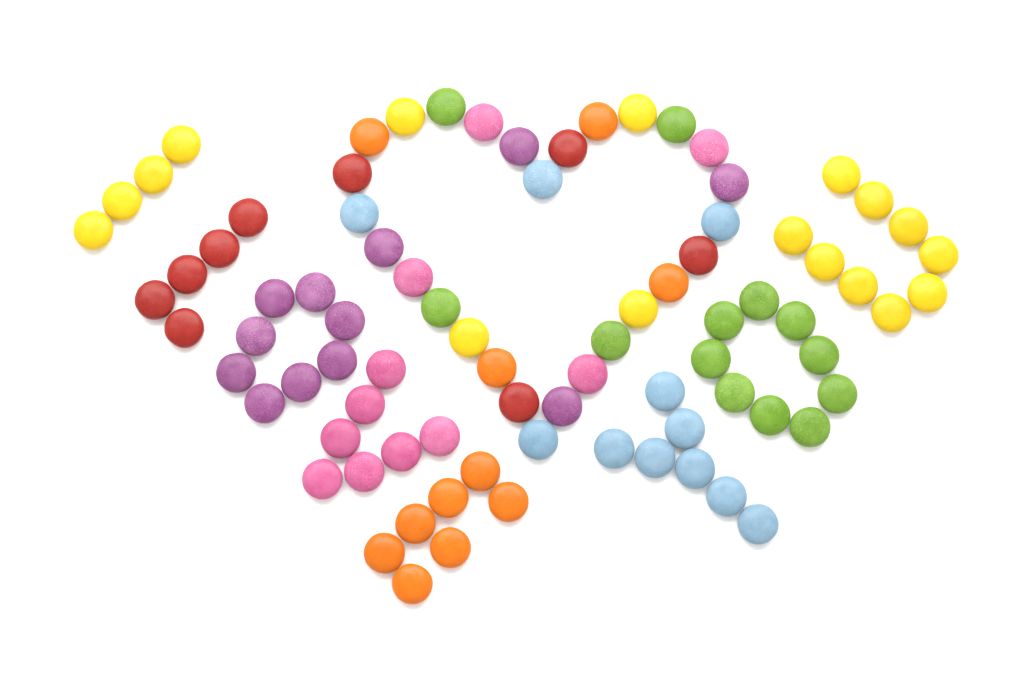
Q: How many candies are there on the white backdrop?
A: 84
